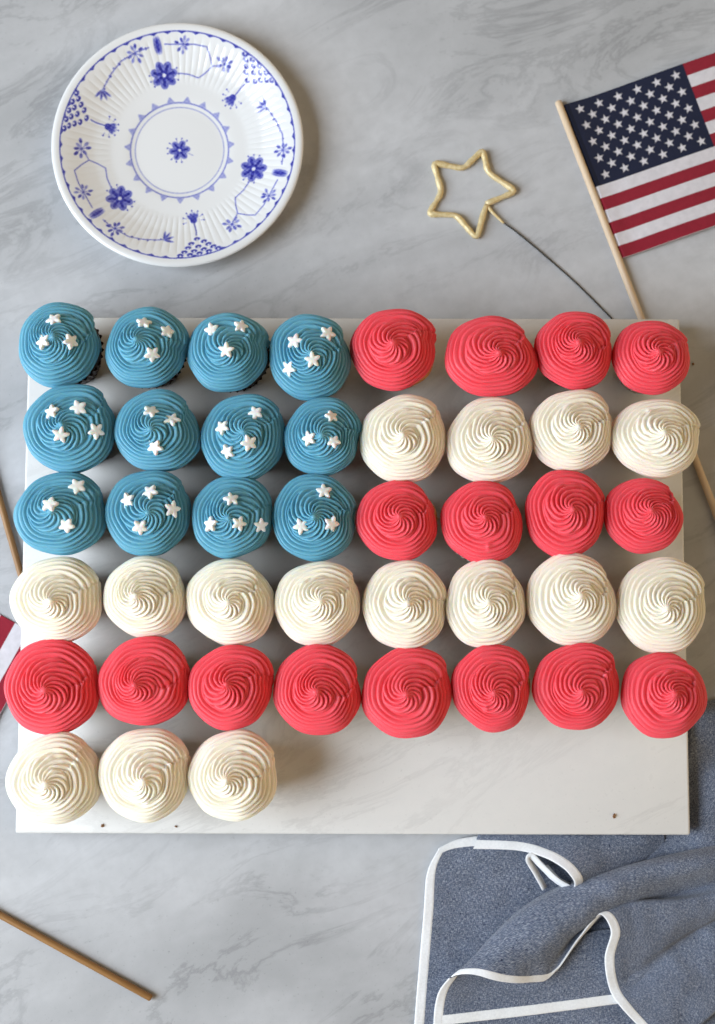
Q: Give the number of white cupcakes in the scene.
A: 15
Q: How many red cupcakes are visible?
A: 16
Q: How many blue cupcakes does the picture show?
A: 12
